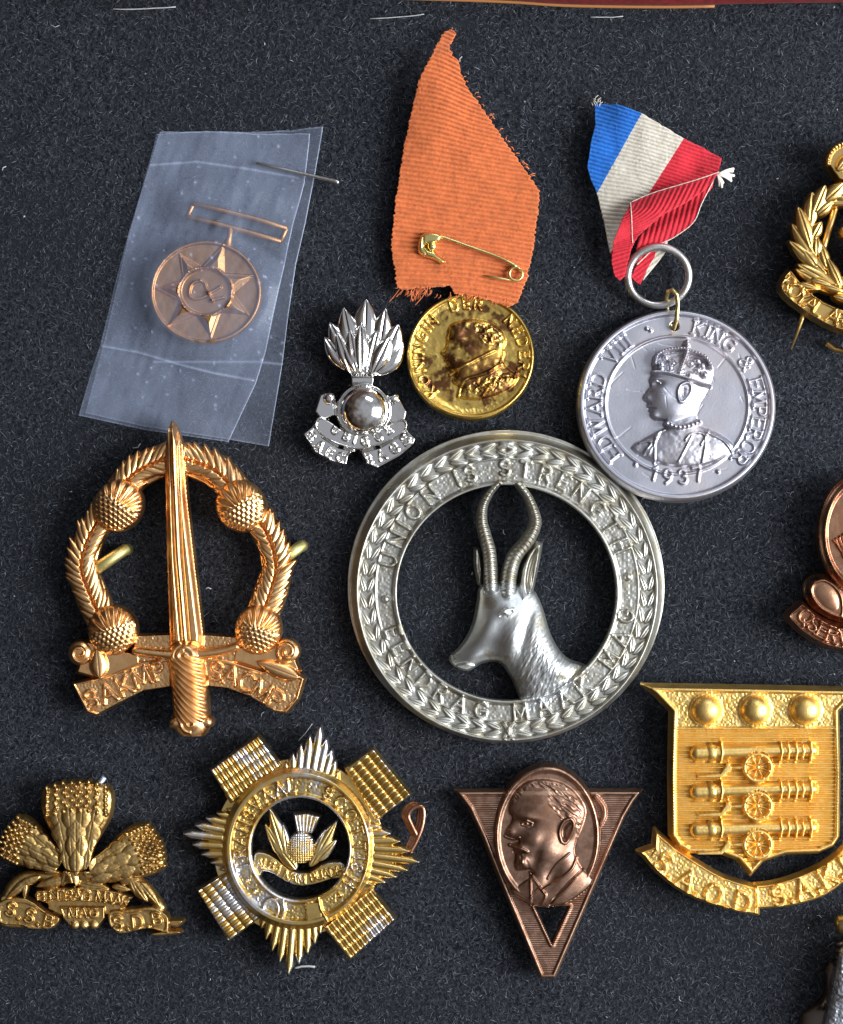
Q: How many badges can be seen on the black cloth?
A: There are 9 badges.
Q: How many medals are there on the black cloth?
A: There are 3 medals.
